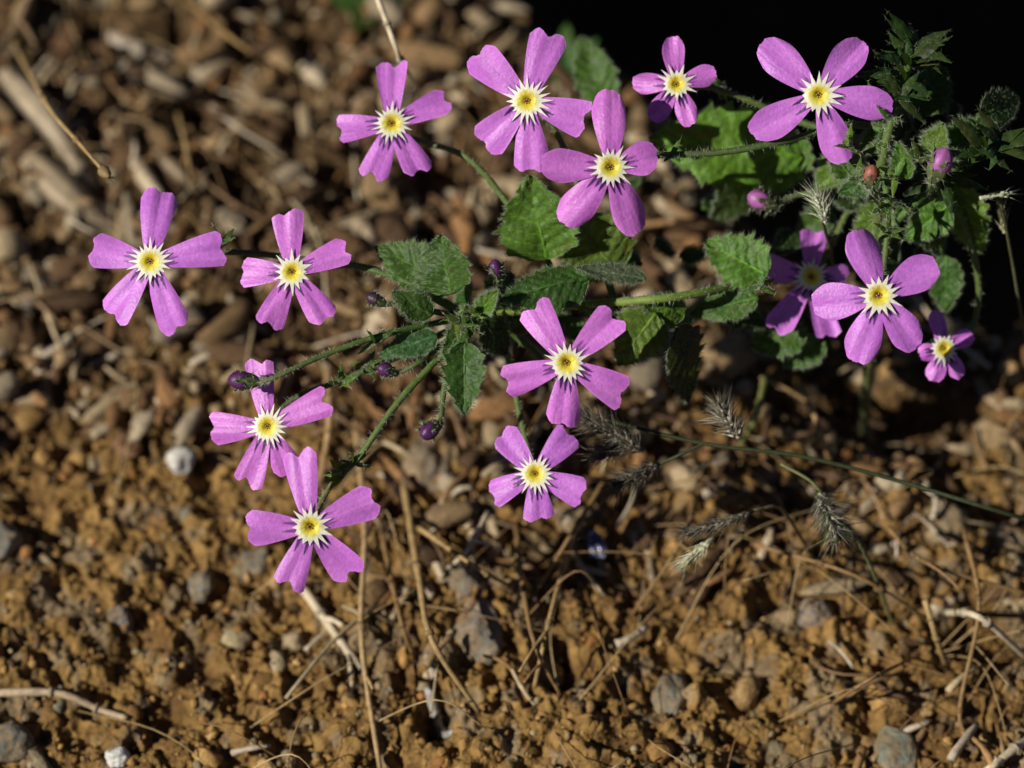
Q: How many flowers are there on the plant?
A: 14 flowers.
